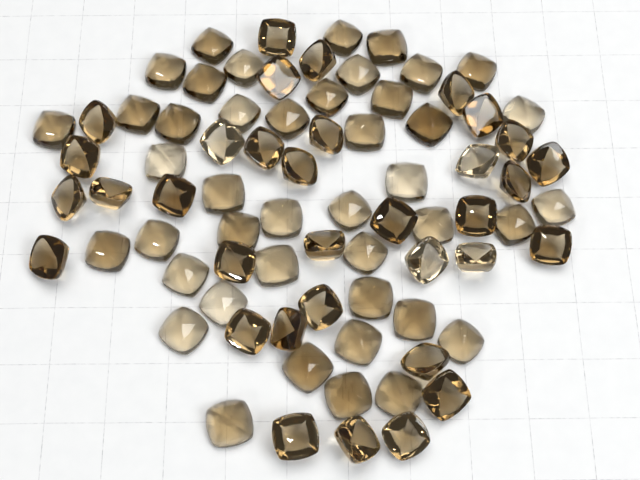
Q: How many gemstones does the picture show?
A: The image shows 77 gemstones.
